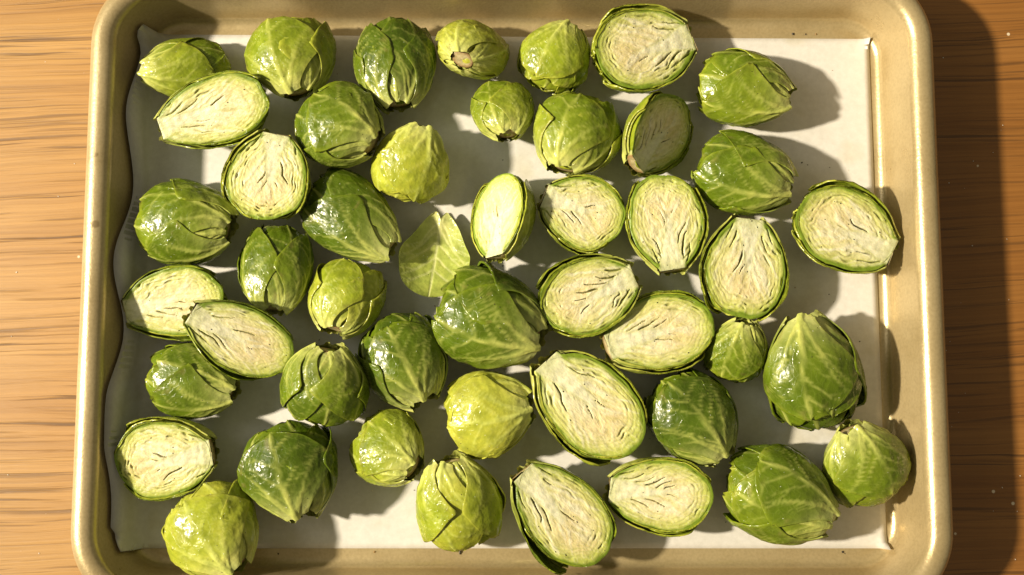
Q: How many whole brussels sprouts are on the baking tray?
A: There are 29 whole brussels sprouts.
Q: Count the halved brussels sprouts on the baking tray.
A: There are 17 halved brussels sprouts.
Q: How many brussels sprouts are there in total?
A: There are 46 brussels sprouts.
